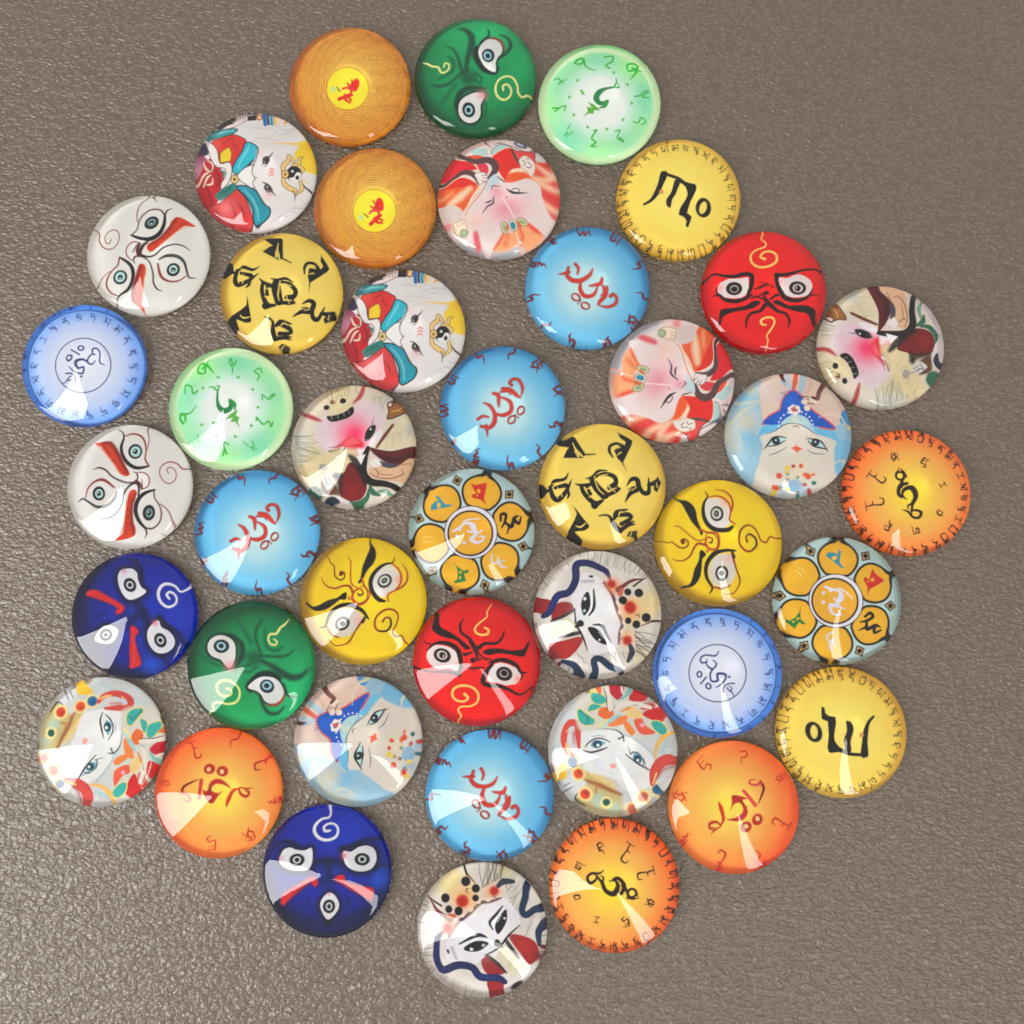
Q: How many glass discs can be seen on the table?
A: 42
